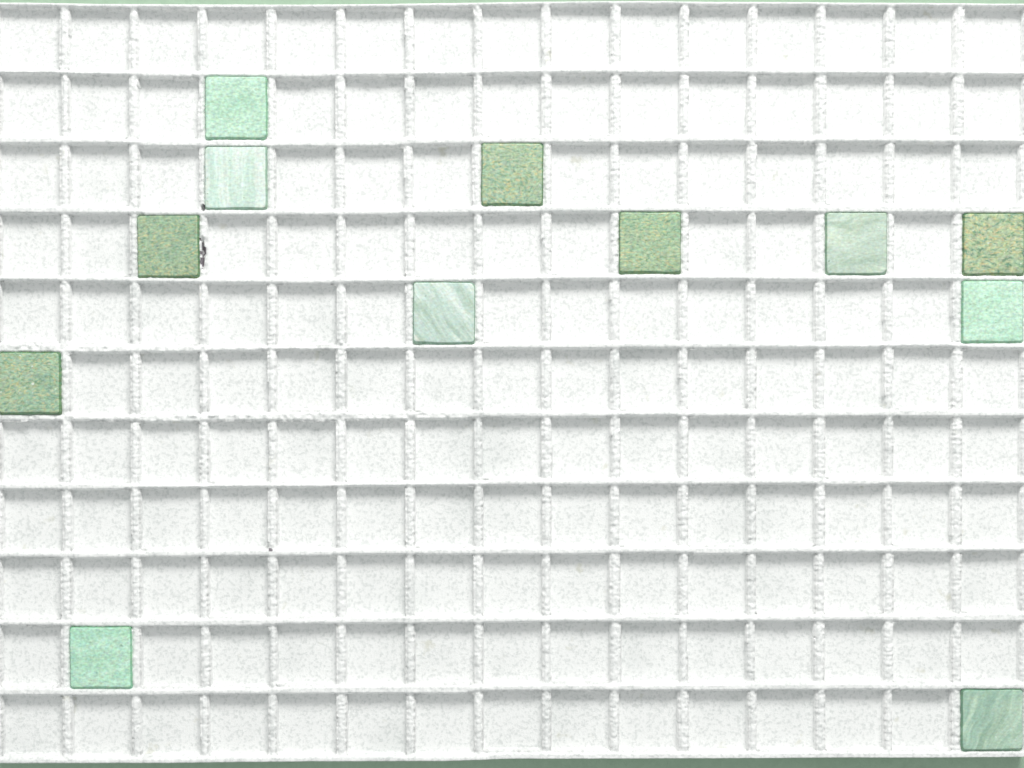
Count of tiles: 12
